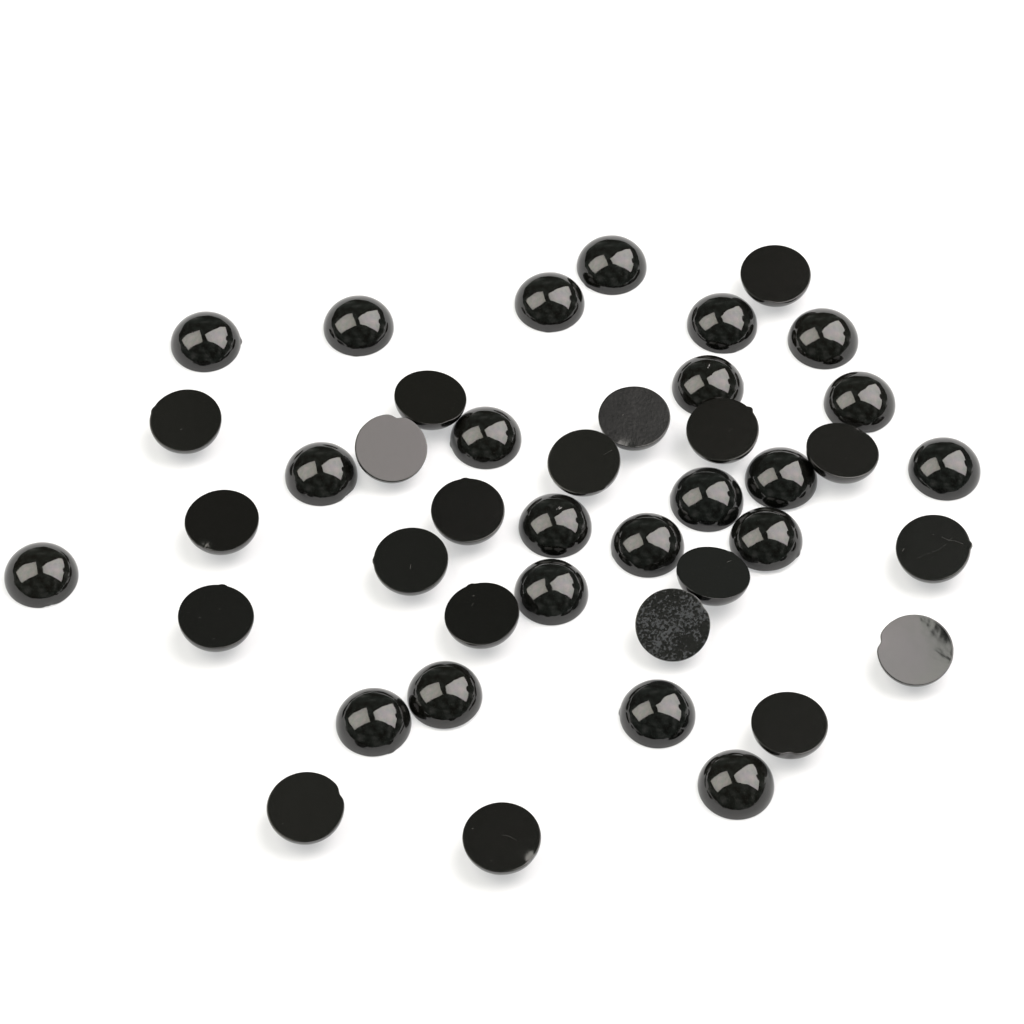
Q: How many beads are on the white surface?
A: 42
